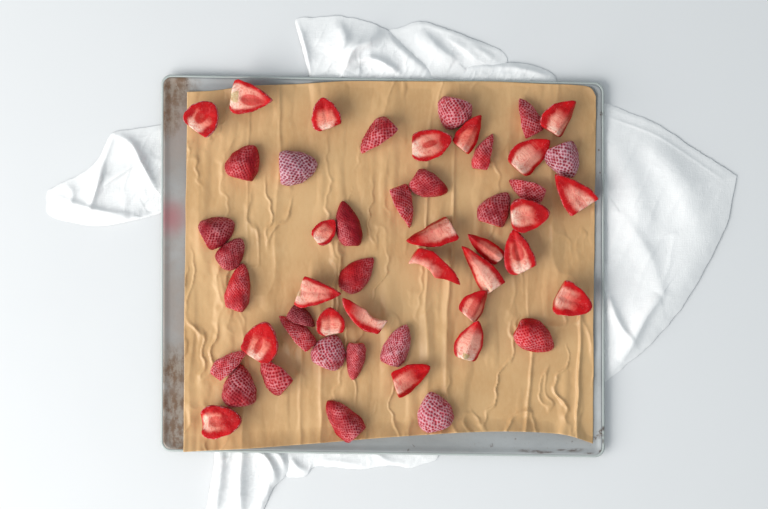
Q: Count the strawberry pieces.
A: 51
